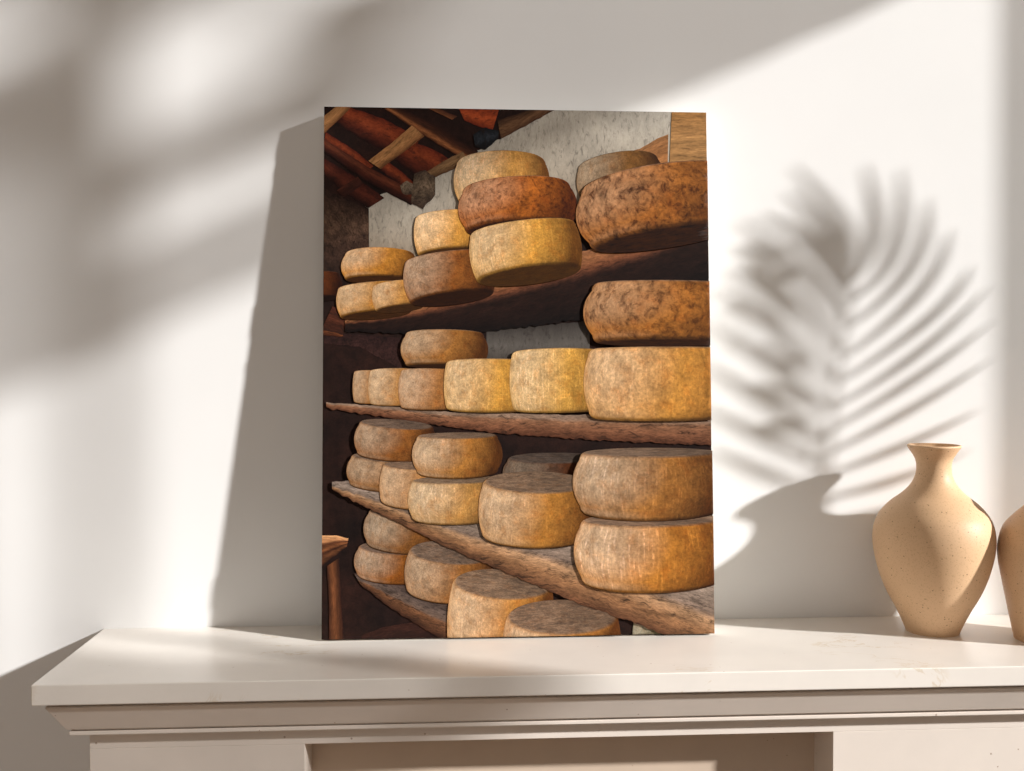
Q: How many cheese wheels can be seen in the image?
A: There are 34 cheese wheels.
